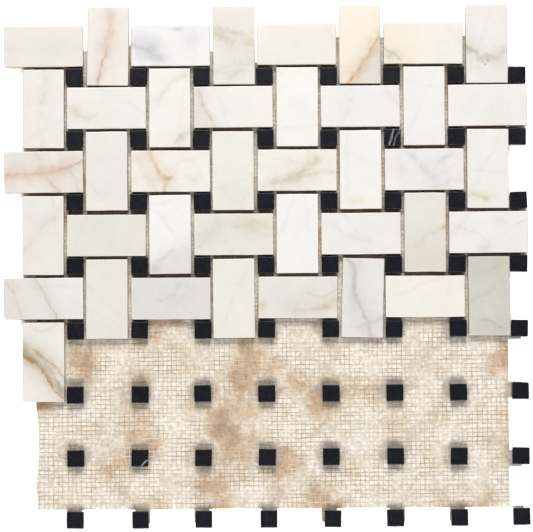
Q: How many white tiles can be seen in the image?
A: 41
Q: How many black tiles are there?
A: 64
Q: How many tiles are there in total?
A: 105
